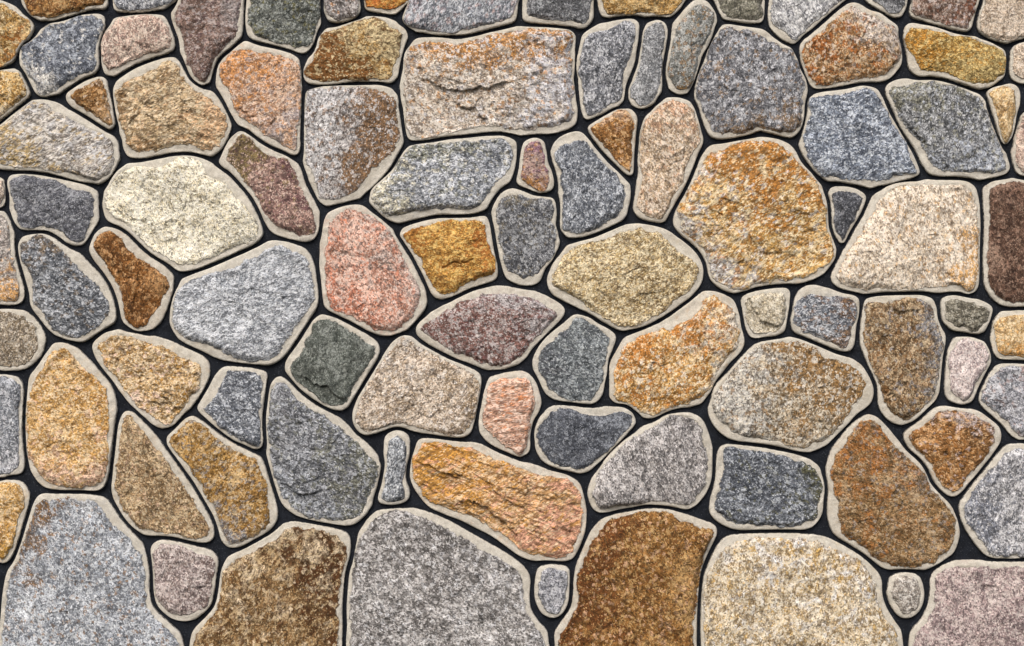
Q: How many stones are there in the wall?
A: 97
